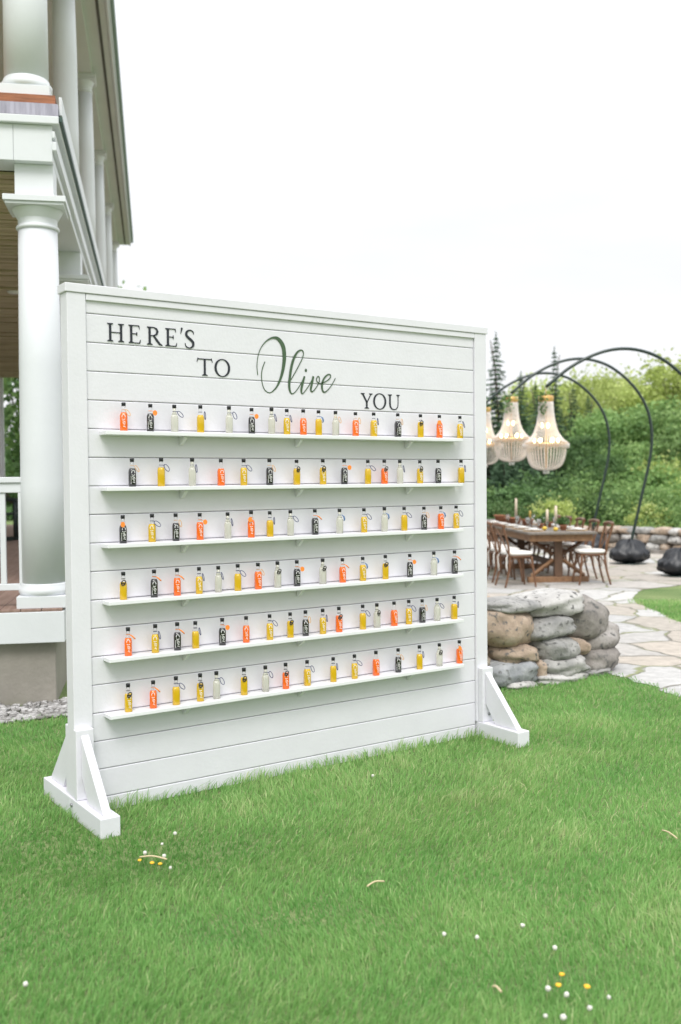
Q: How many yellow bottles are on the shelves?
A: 39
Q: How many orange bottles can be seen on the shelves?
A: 20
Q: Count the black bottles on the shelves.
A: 20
